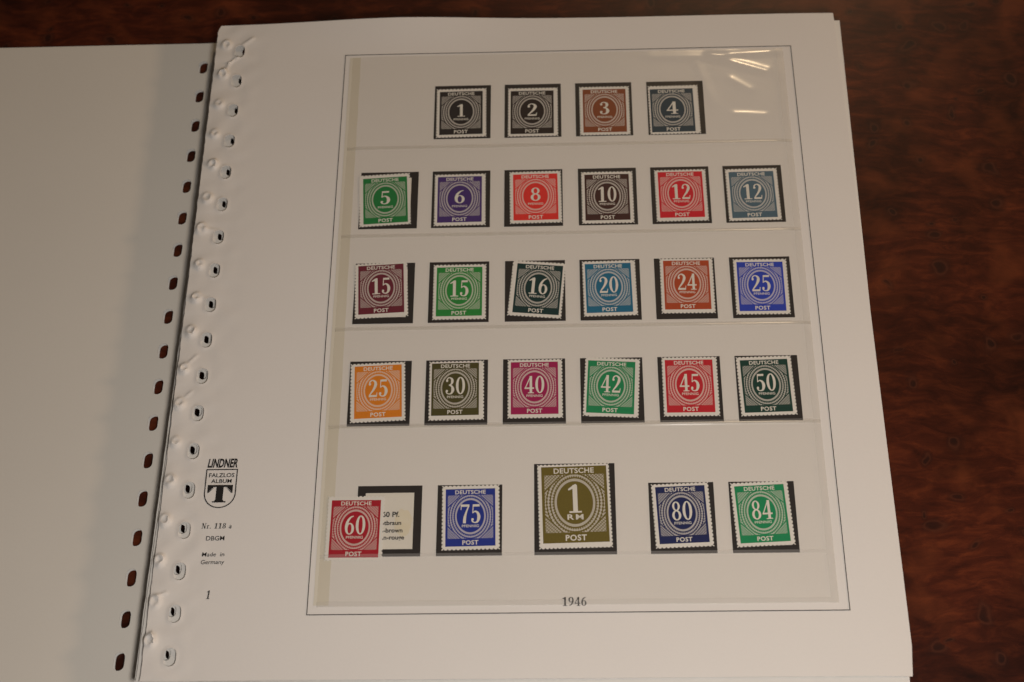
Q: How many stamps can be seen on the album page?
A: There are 27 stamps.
